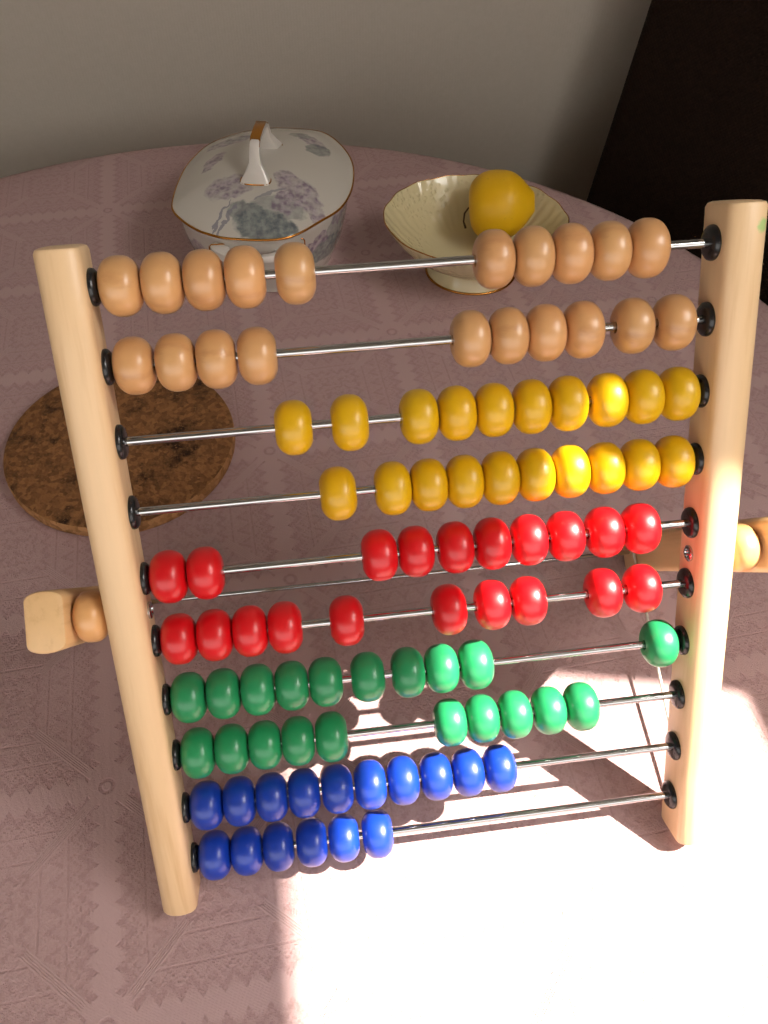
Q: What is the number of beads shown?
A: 96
